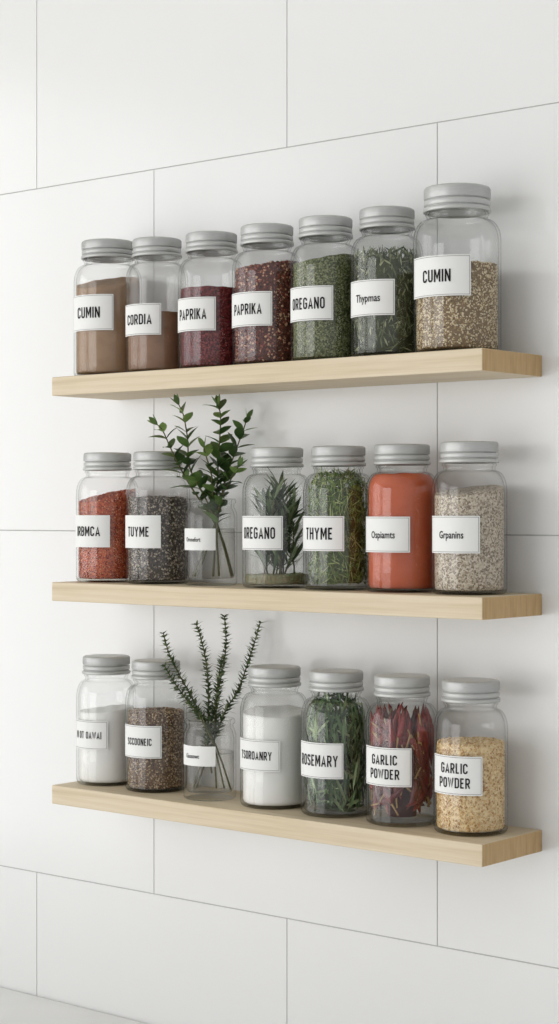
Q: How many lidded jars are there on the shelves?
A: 19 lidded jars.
